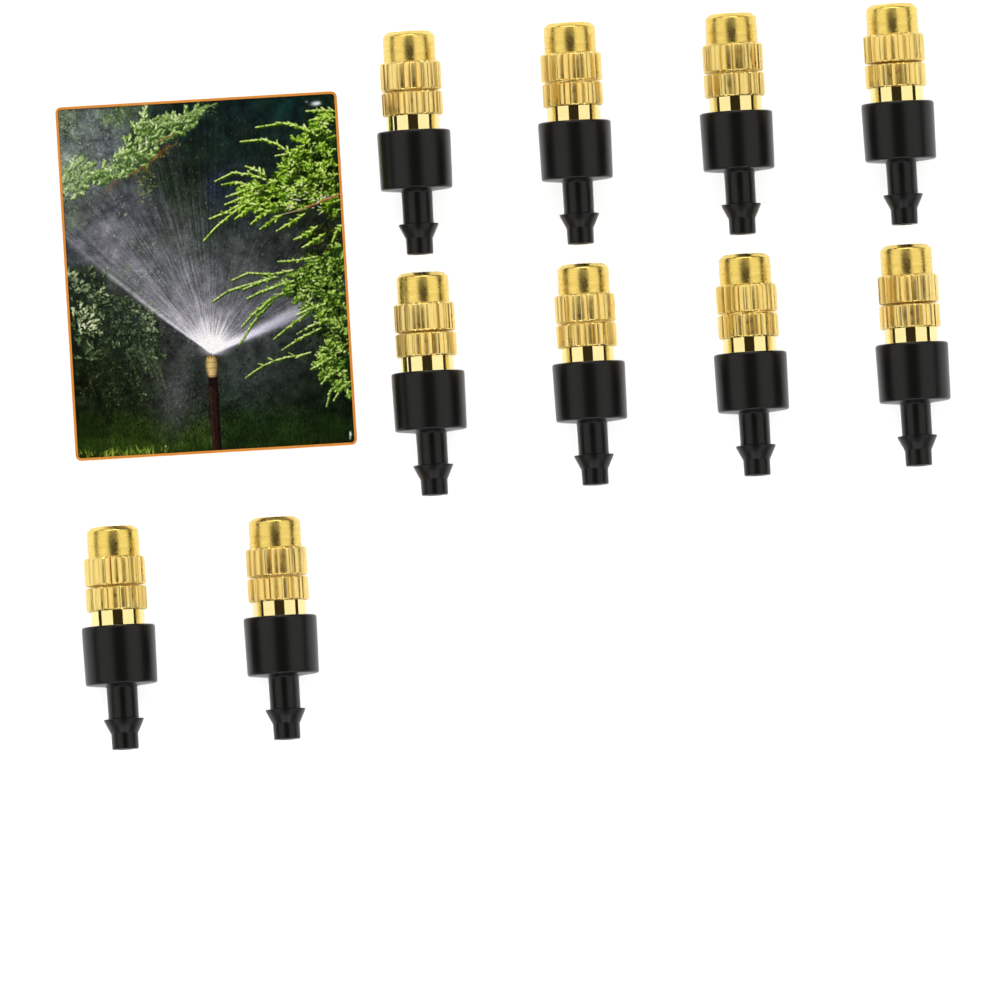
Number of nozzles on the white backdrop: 10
